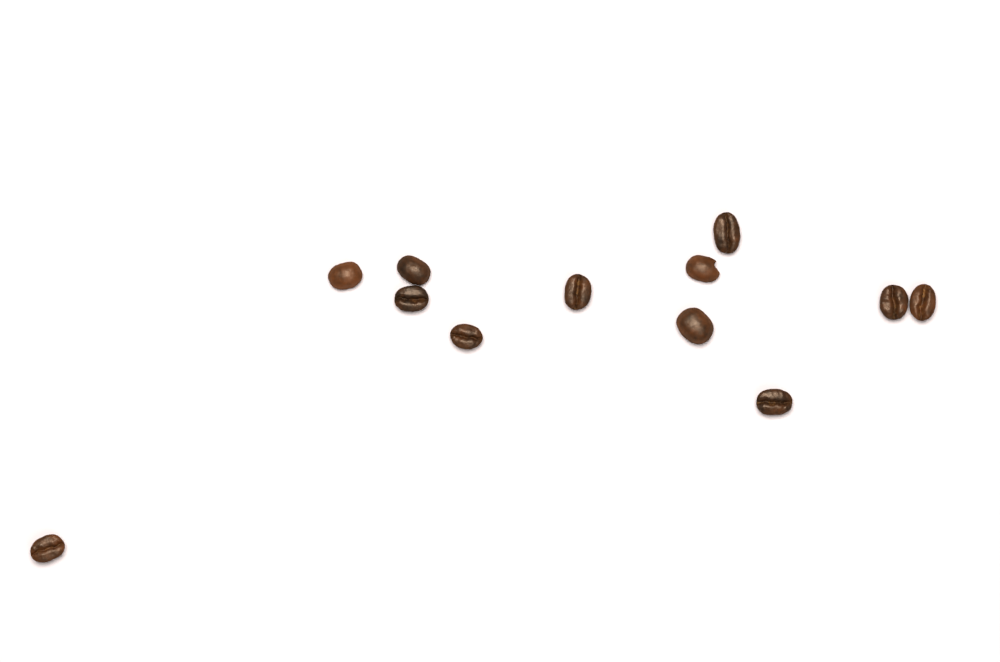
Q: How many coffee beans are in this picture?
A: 12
